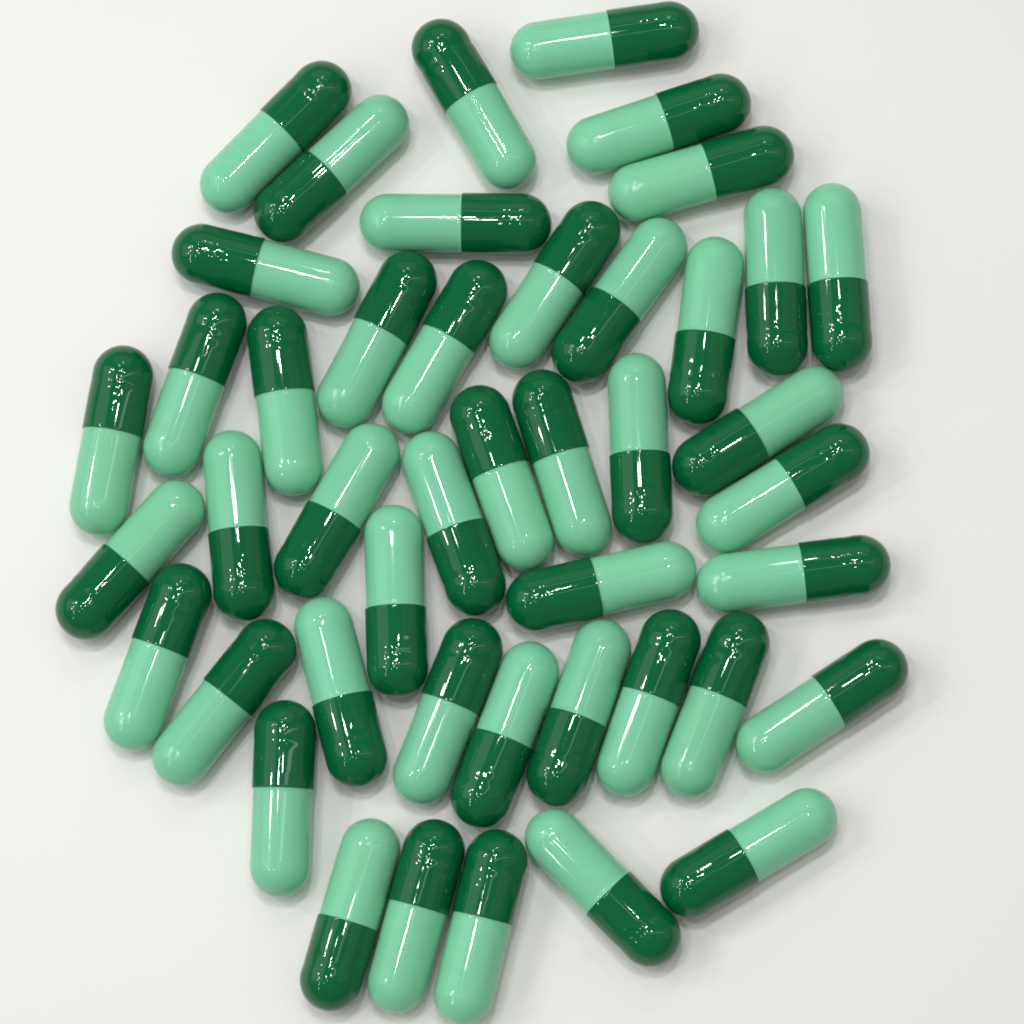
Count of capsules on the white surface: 45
